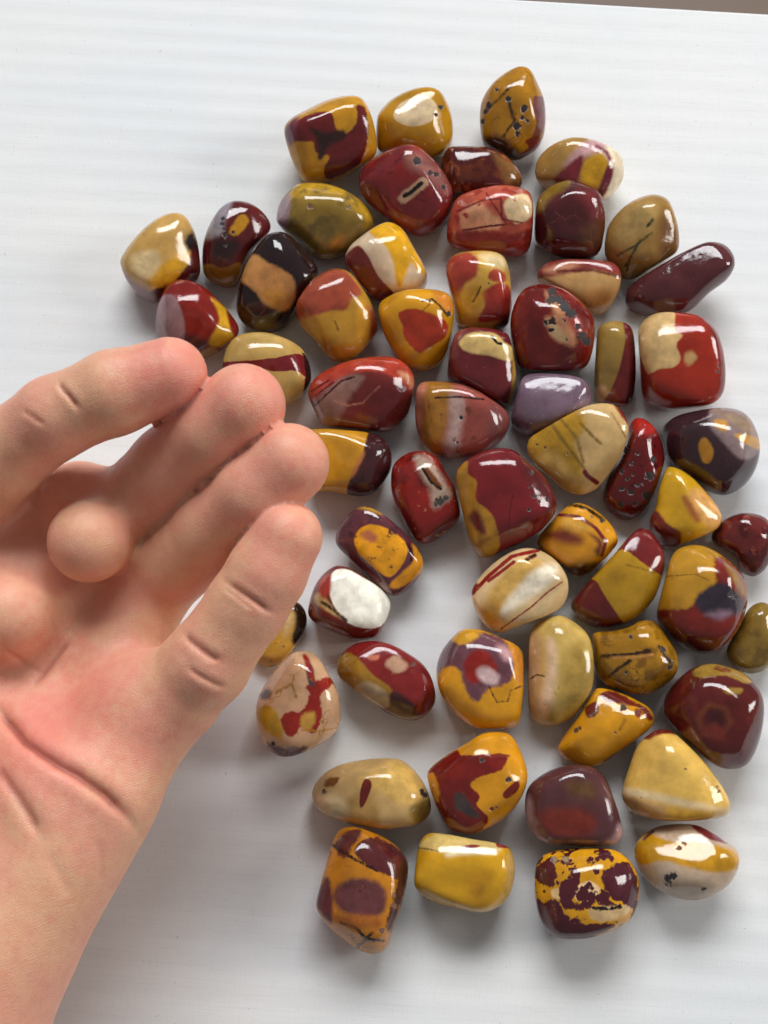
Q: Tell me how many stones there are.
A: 59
